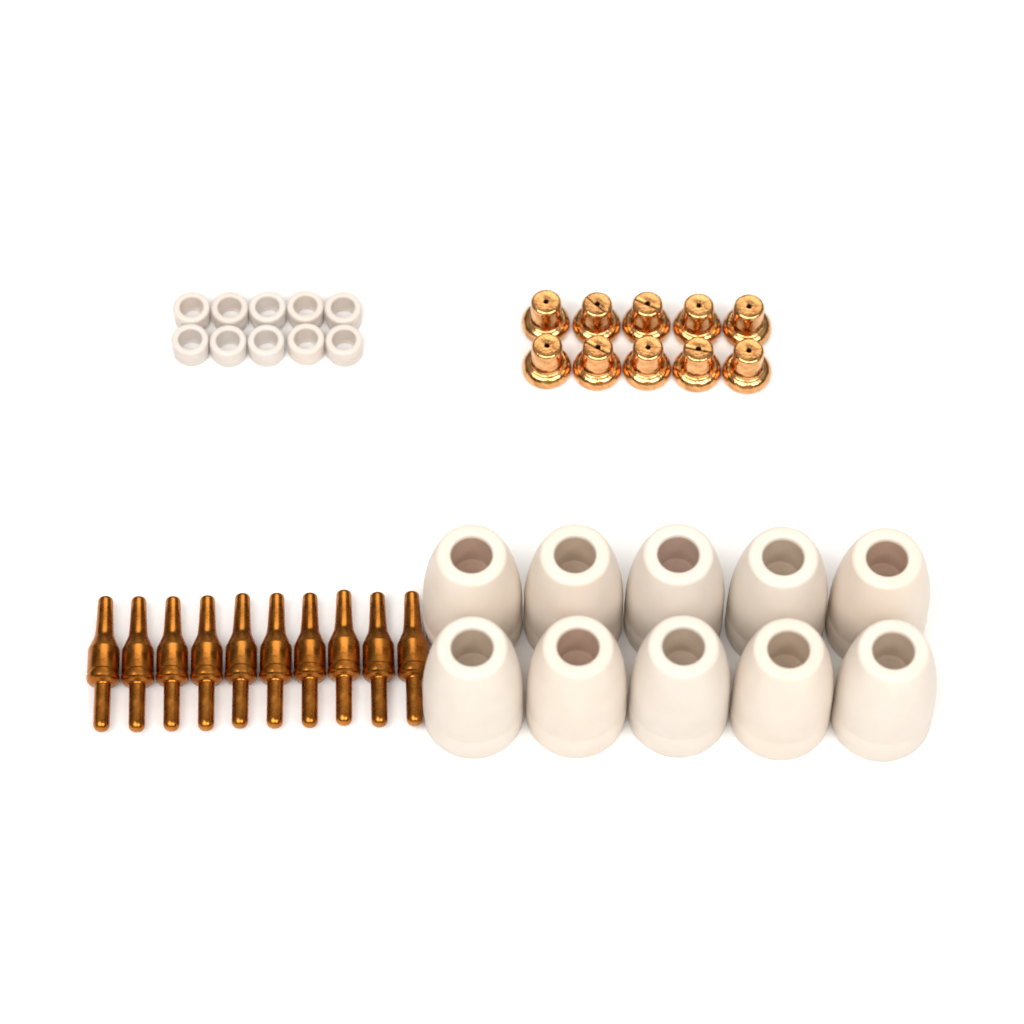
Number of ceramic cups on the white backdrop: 10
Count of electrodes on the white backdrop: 10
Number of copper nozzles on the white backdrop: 10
